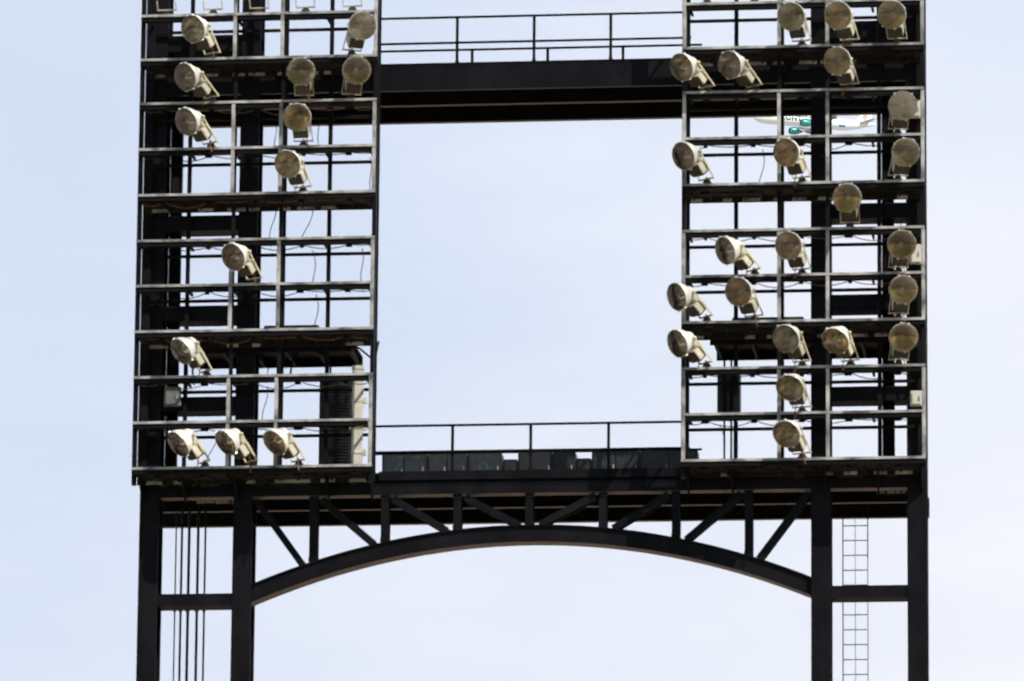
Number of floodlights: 36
